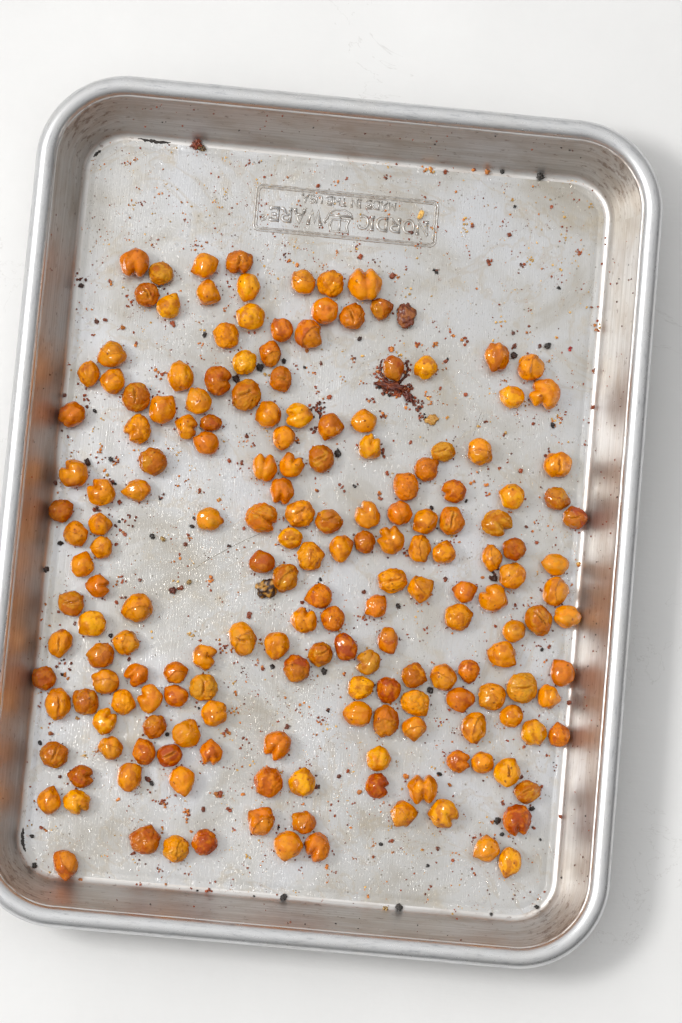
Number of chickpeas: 185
